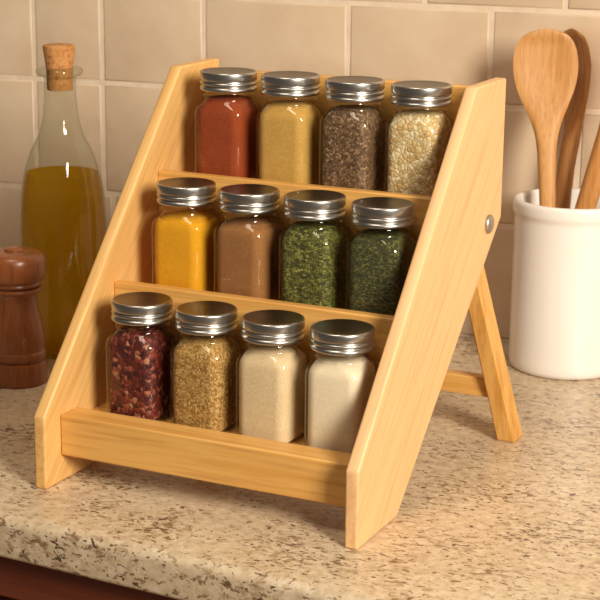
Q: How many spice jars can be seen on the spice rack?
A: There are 12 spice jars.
